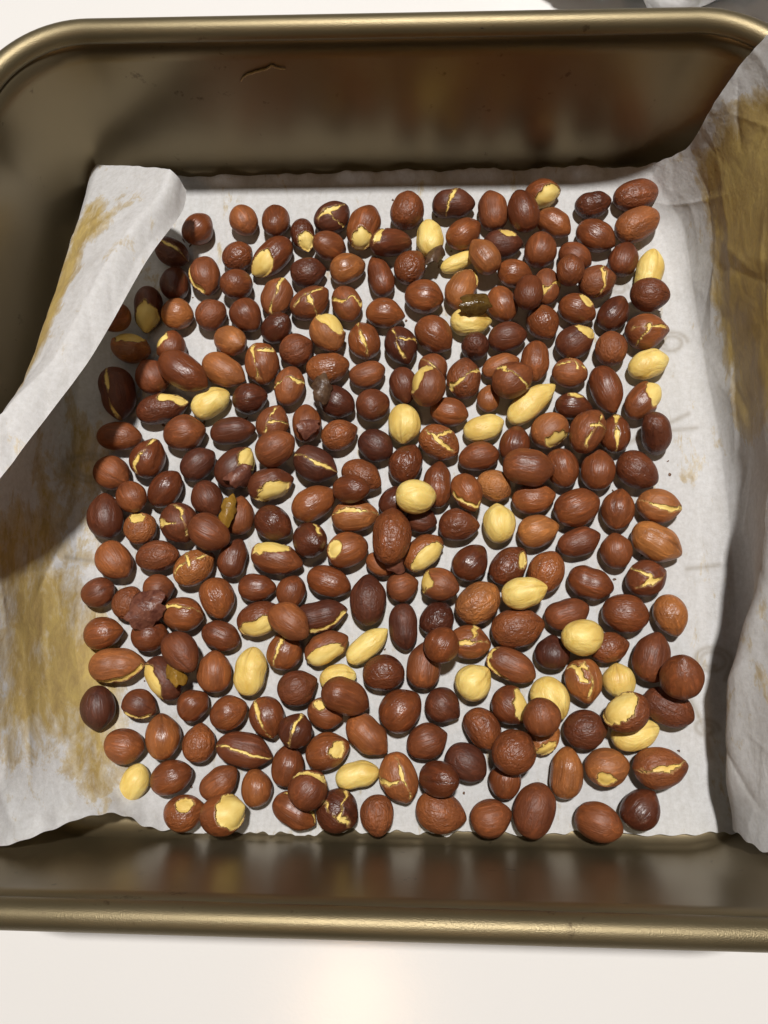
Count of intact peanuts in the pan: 165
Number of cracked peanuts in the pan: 85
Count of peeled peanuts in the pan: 22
